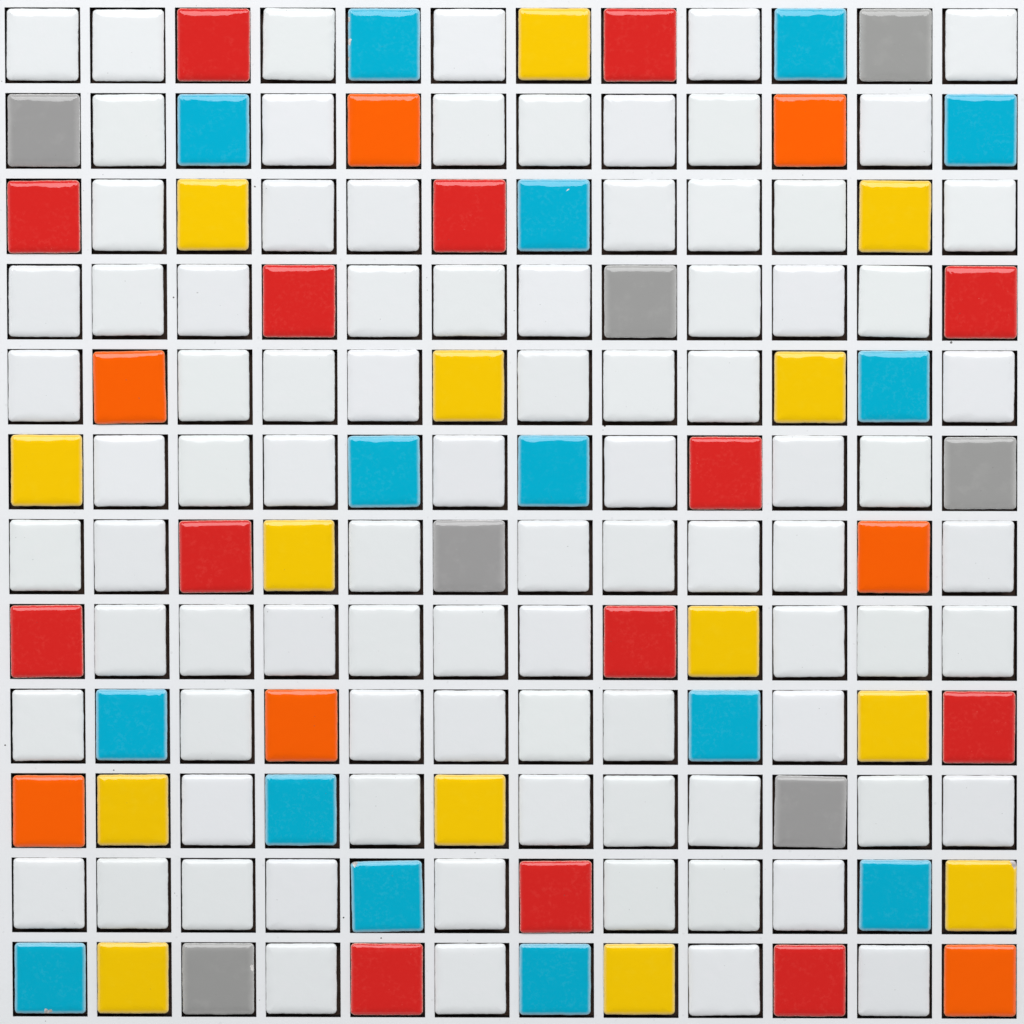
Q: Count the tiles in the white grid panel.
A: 144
